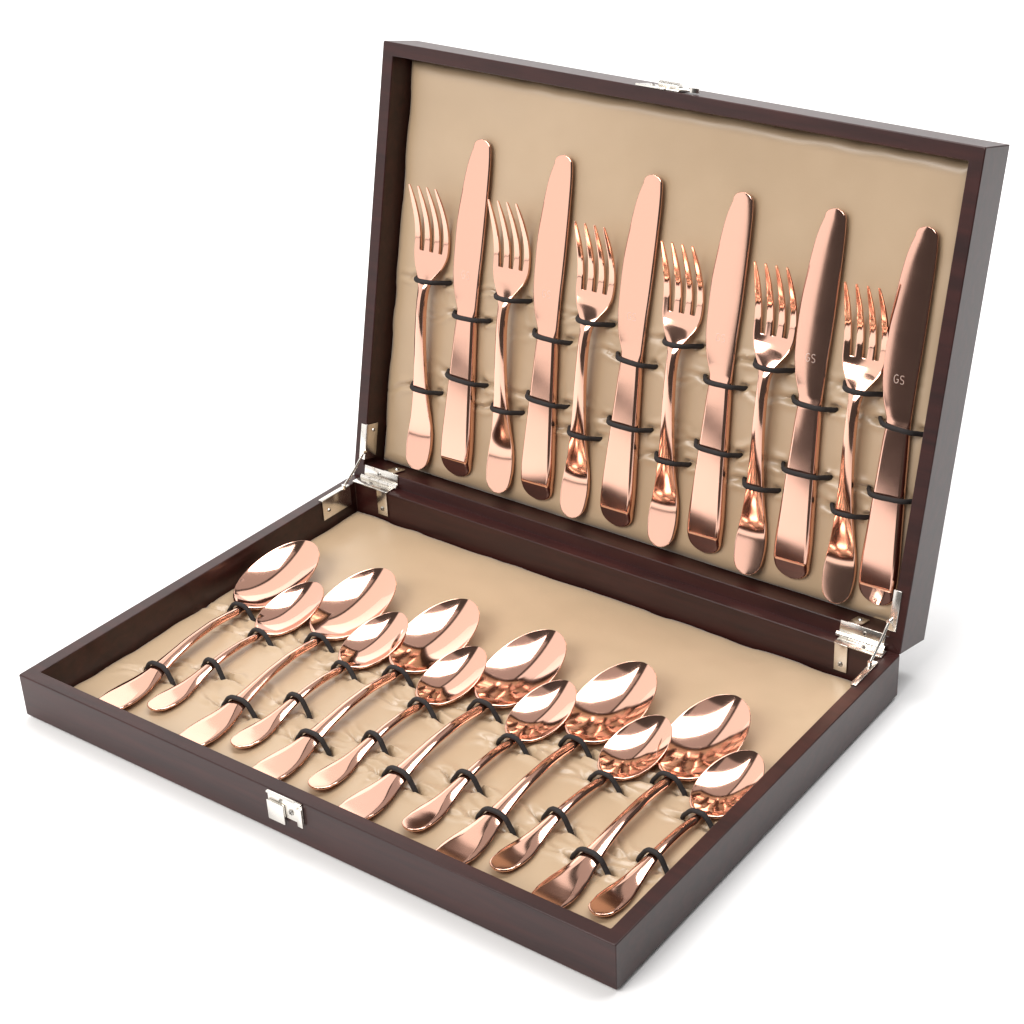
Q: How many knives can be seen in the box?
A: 6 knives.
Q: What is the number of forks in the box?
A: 6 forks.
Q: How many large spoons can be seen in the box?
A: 6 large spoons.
